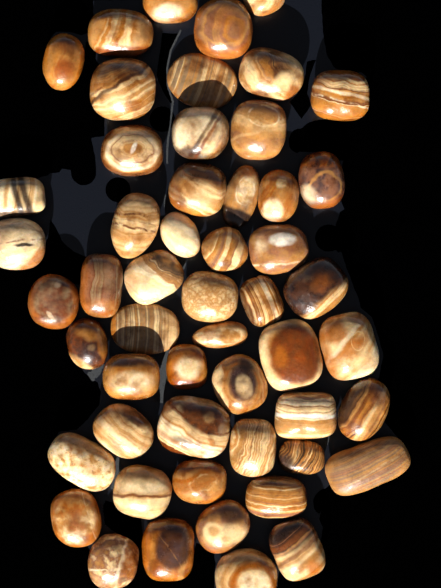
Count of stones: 53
